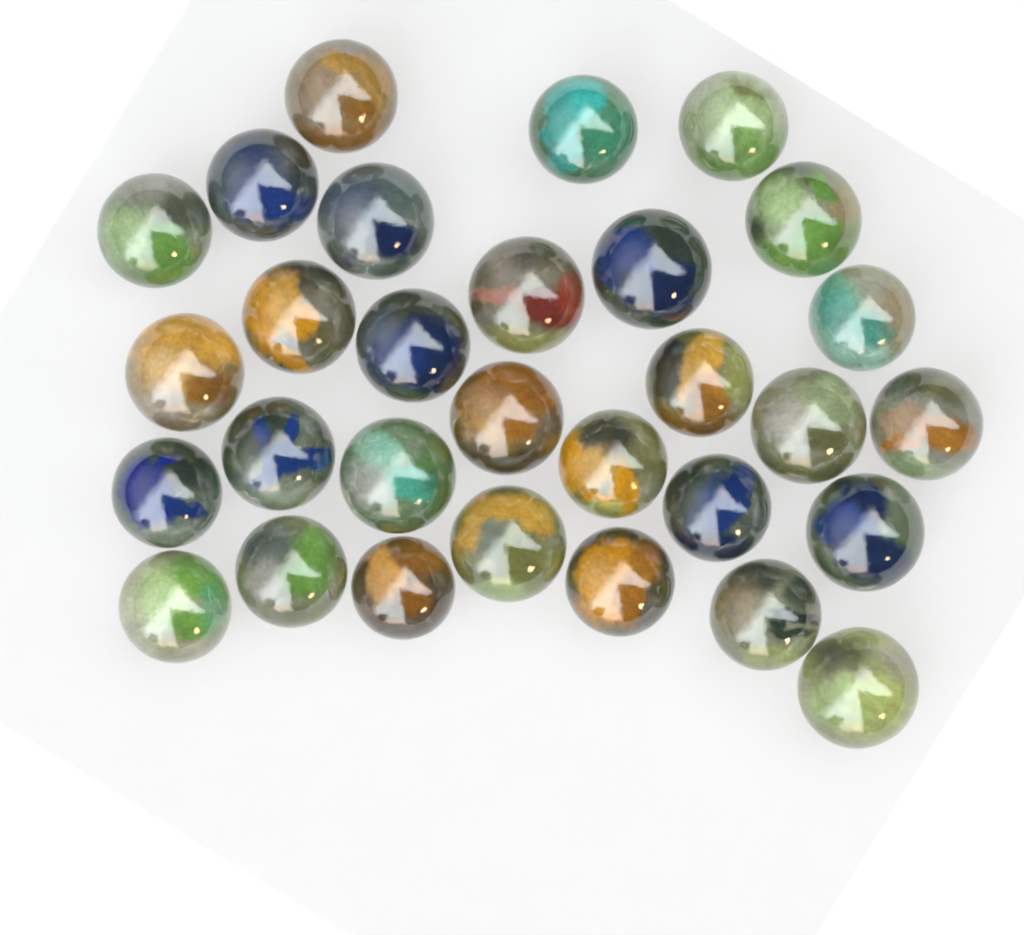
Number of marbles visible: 30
